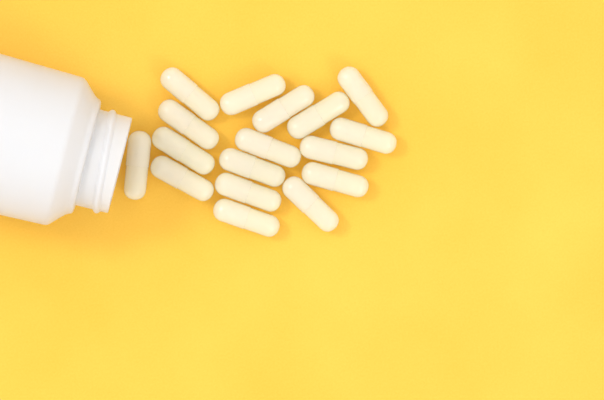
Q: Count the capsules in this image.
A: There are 17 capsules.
